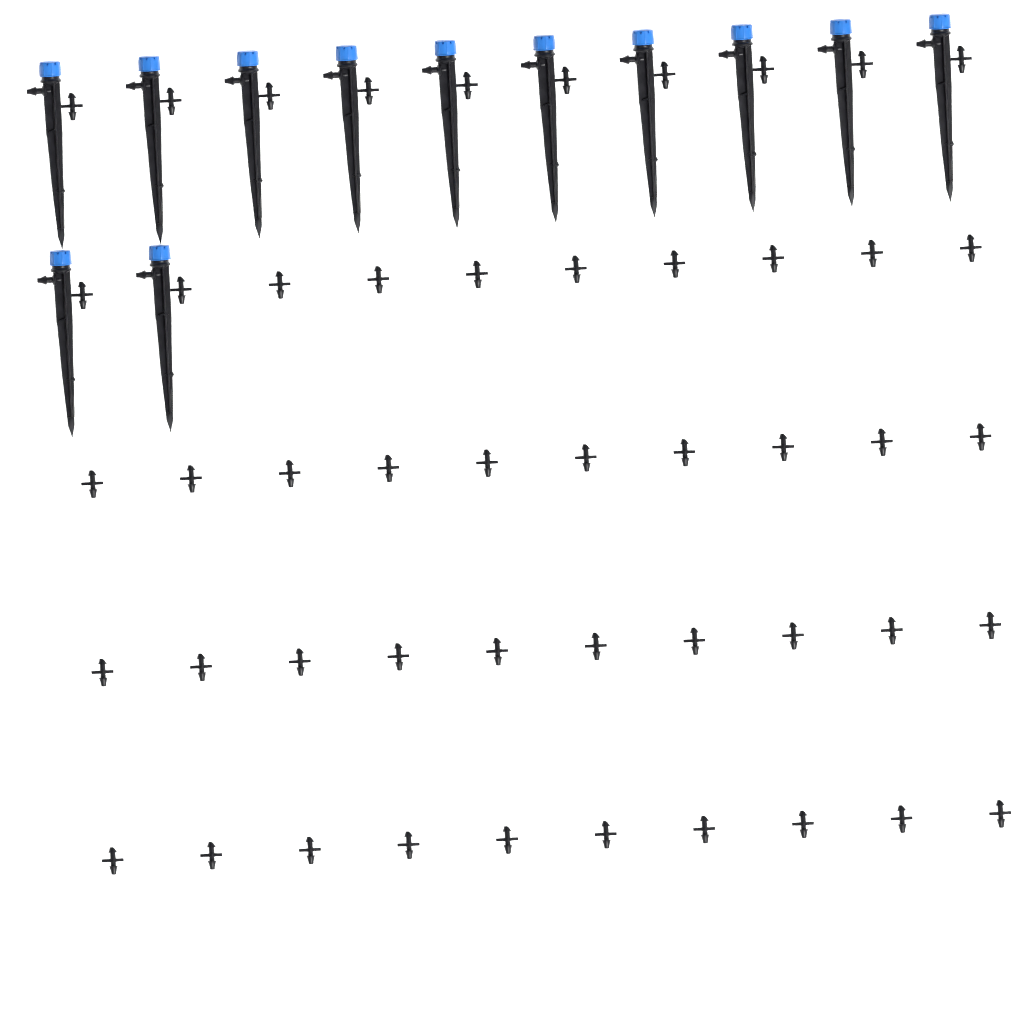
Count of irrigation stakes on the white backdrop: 12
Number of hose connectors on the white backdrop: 50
